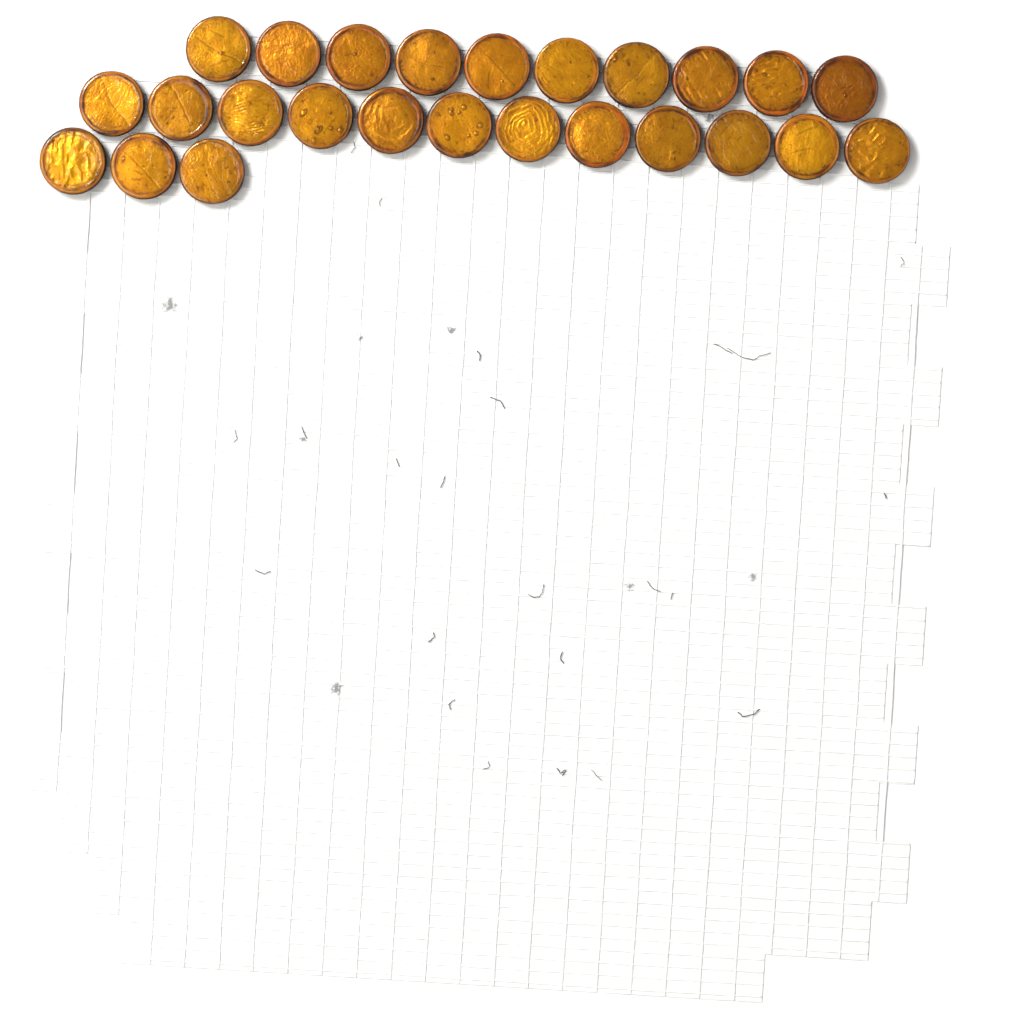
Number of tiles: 25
